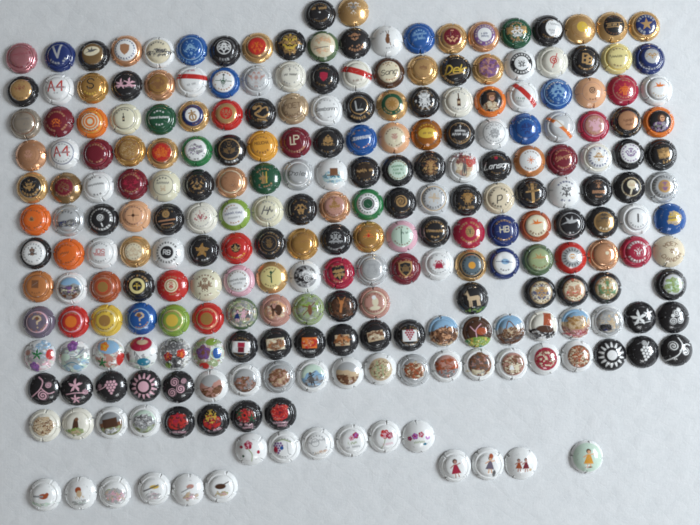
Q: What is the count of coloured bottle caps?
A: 92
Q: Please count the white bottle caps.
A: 83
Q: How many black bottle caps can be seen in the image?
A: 67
